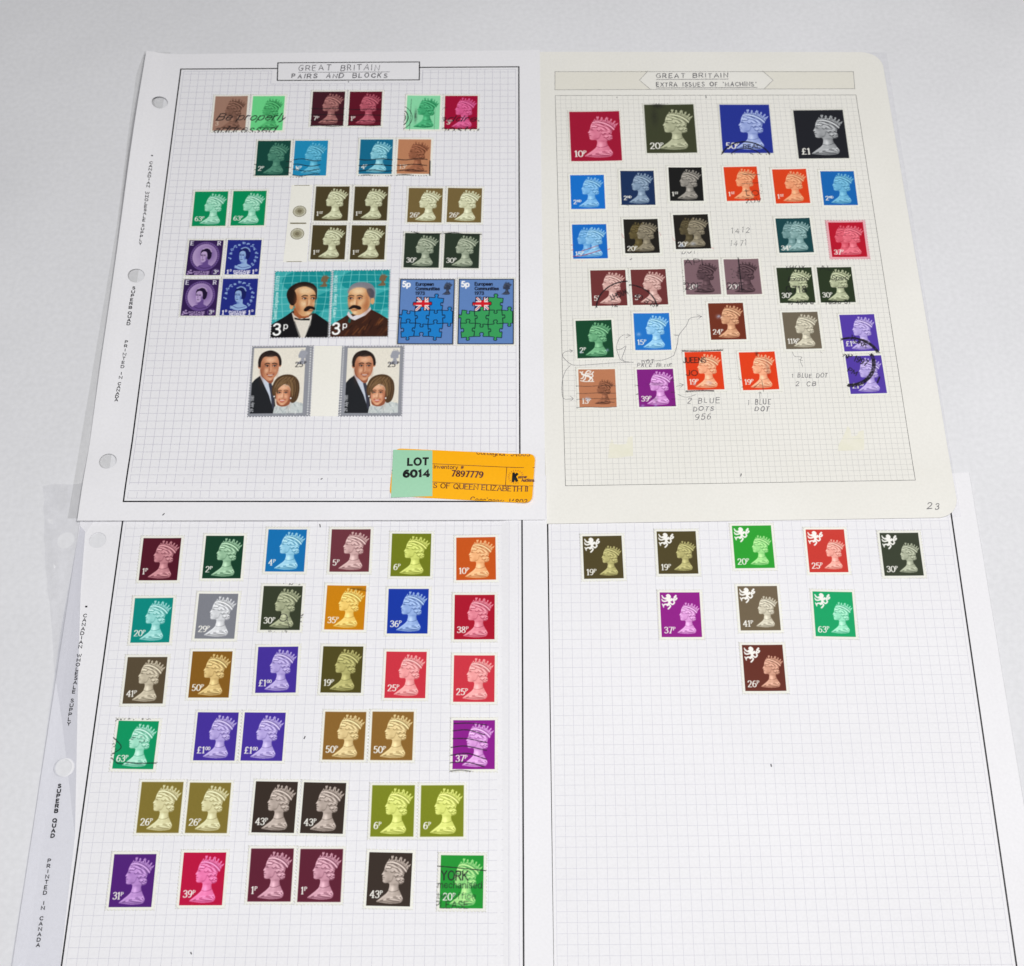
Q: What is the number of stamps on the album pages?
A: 106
